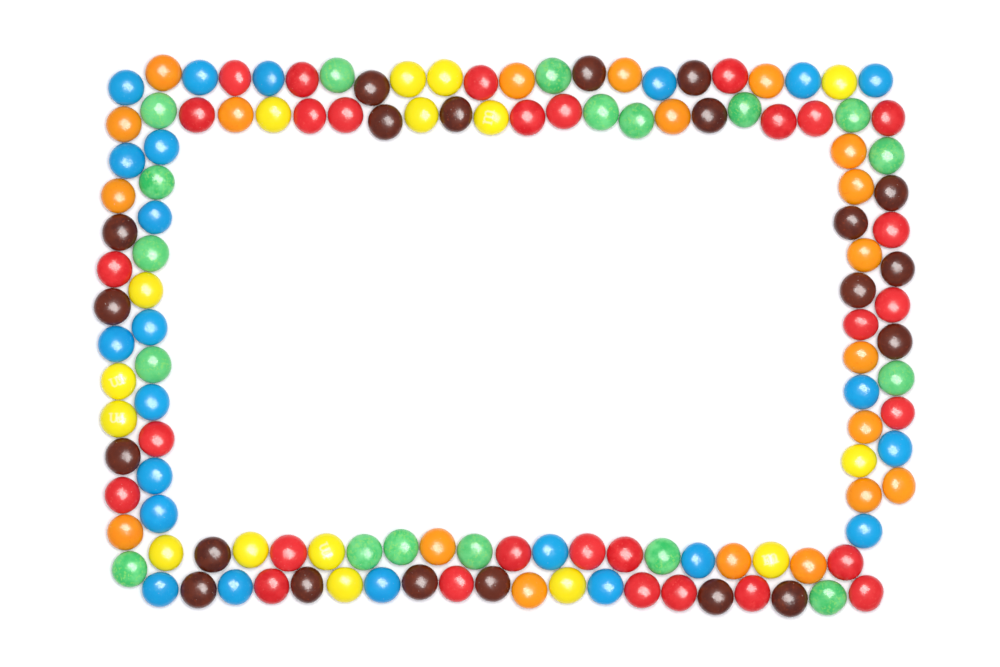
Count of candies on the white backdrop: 128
